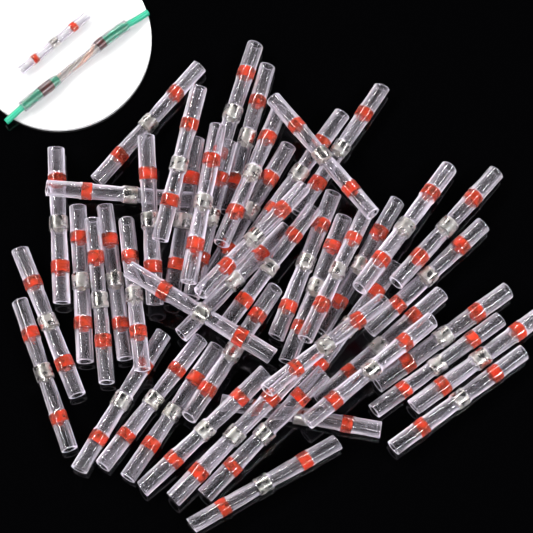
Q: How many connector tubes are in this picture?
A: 50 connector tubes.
